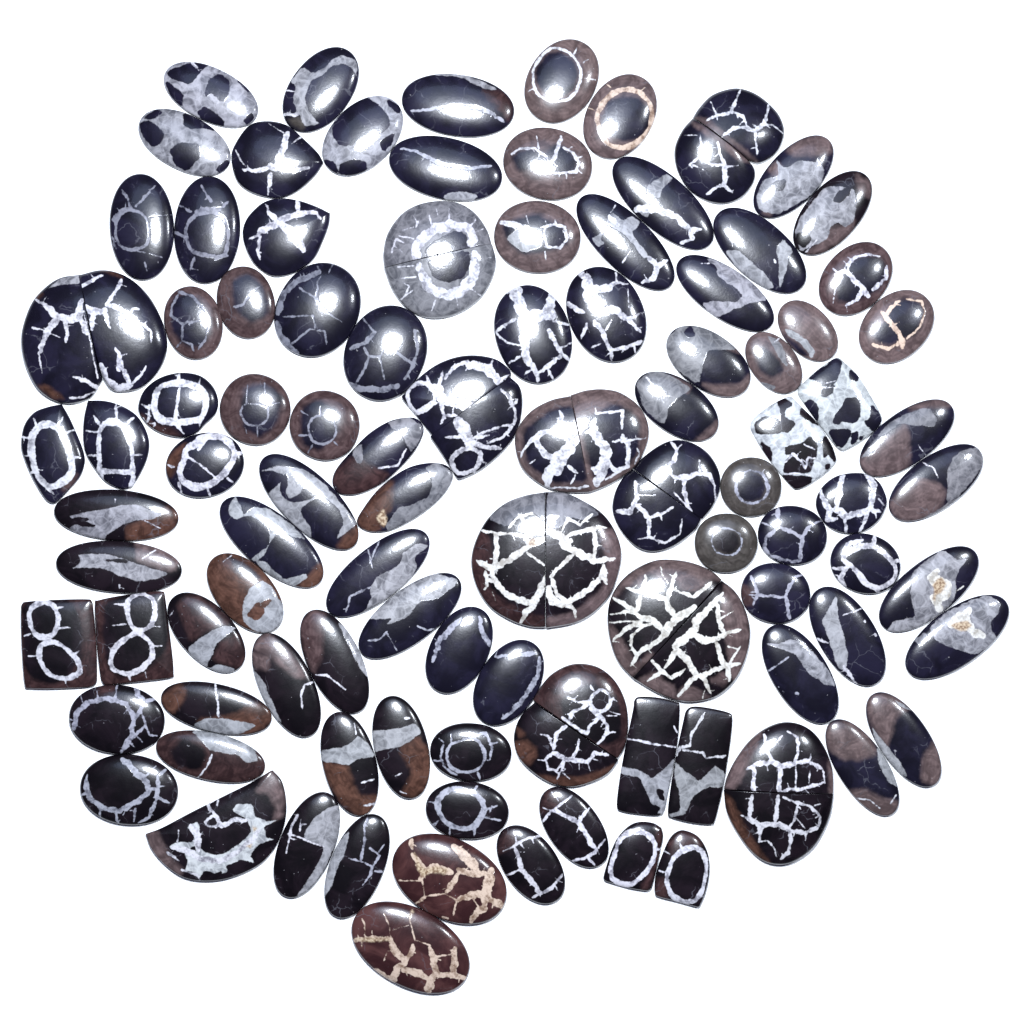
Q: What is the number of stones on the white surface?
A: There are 109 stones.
